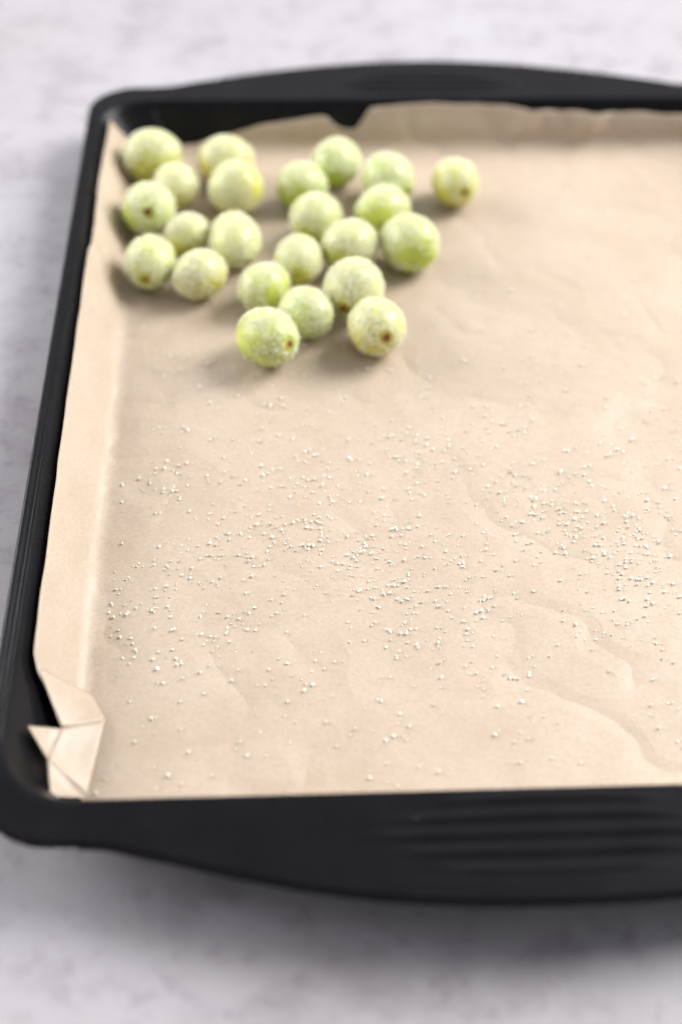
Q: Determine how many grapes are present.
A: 23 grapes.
